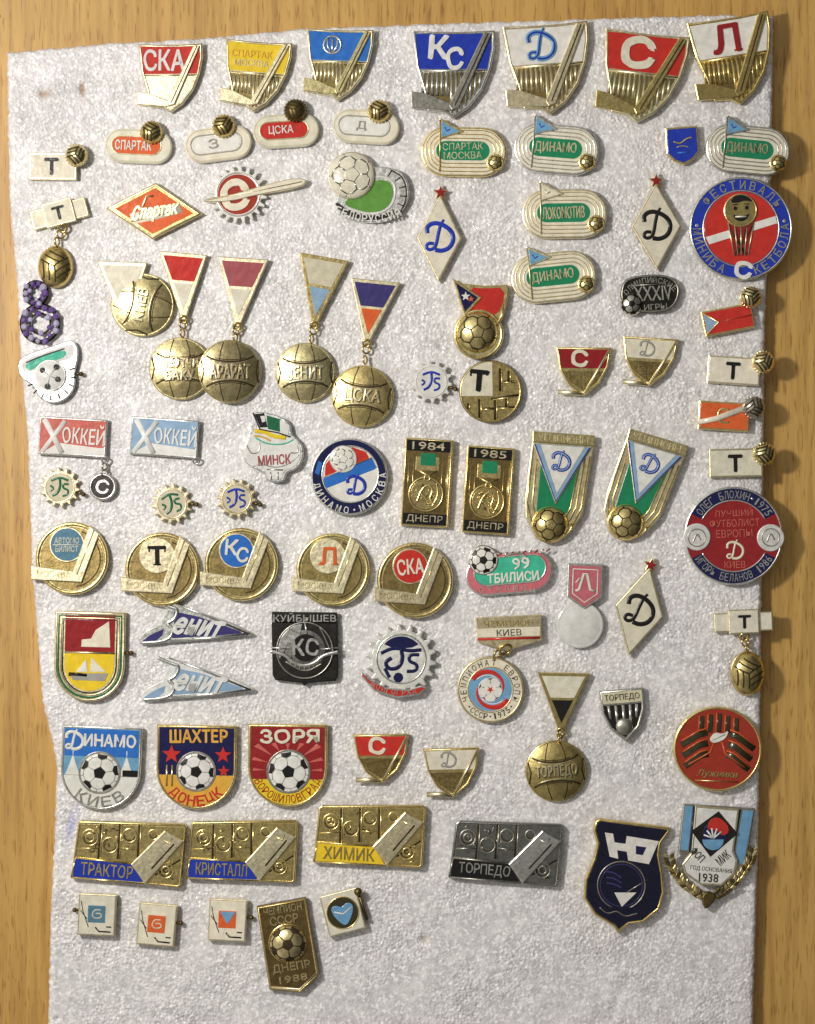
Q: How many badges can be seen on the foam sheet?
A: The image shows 87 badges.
